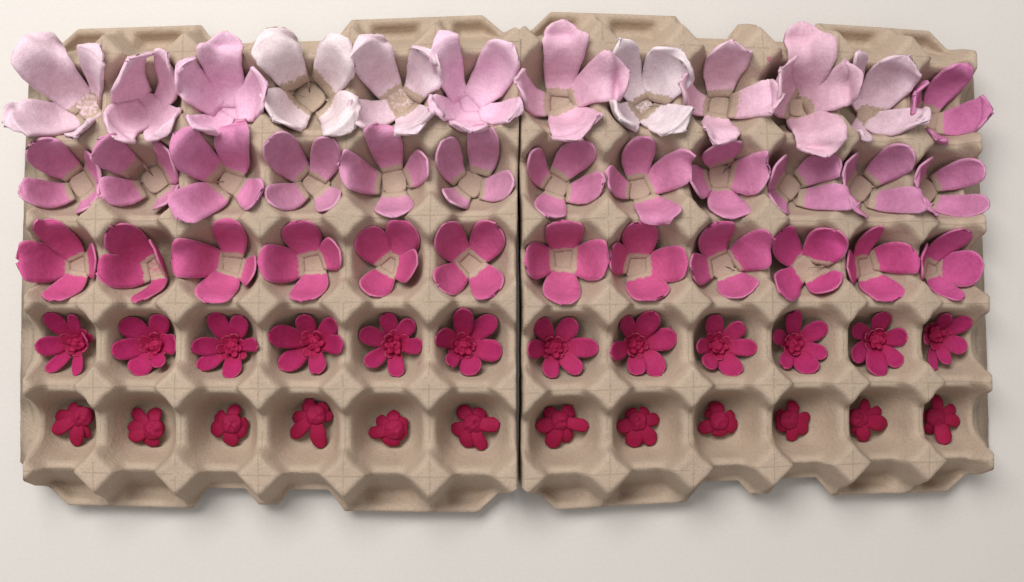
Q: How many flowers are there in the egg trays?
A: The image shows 60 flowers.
